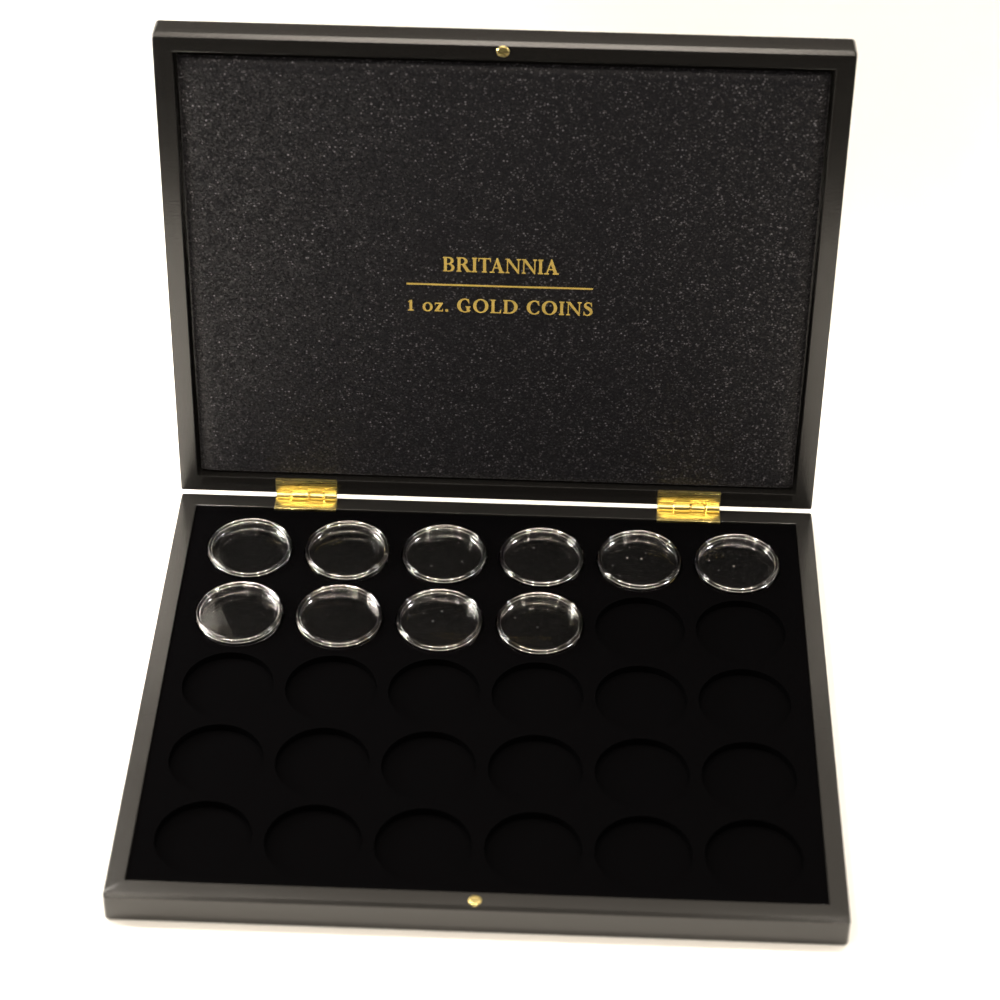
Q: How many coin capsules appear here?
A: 10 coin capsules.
